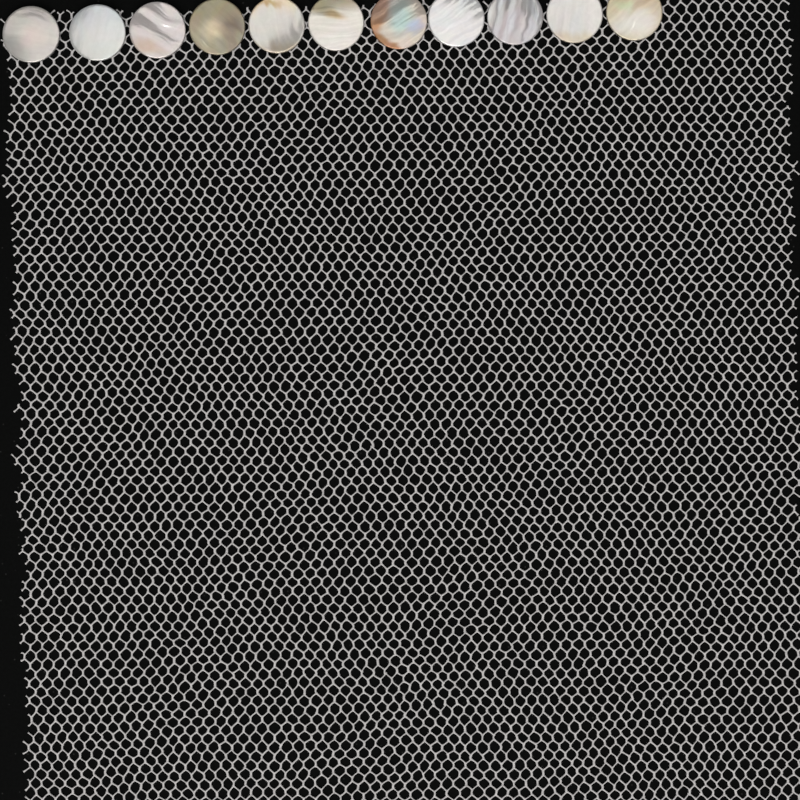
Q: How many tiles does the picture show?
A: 11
